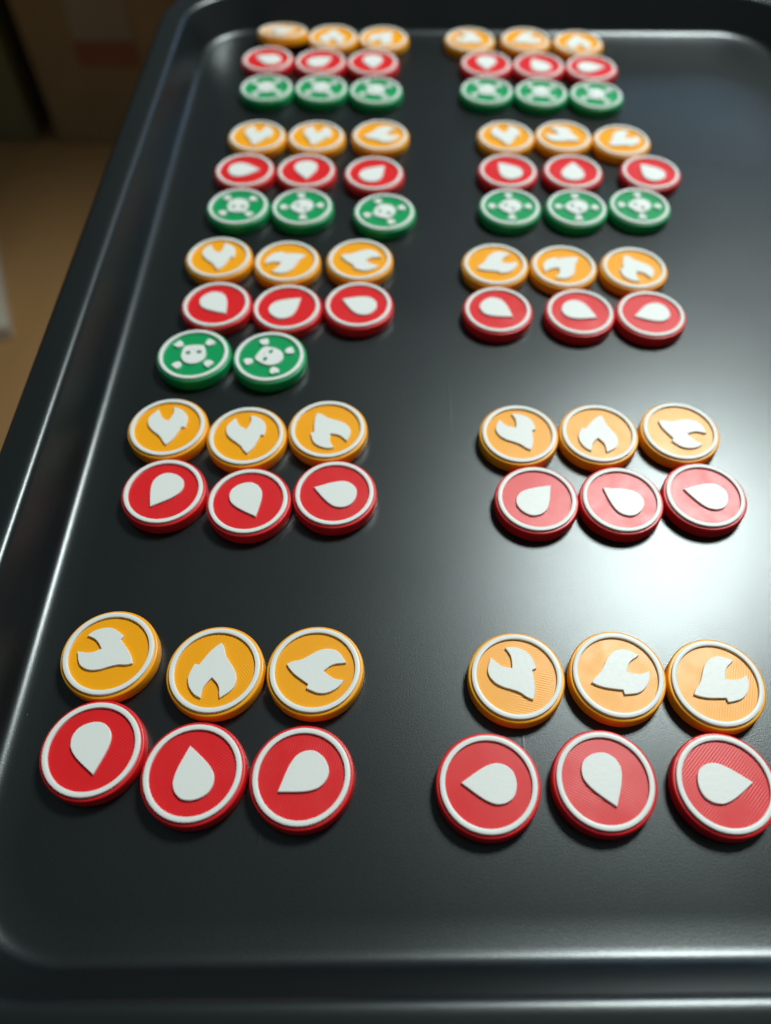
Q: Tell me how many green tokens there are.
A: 14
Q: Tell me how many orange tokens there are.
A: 30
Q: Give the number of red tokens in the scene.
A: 30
